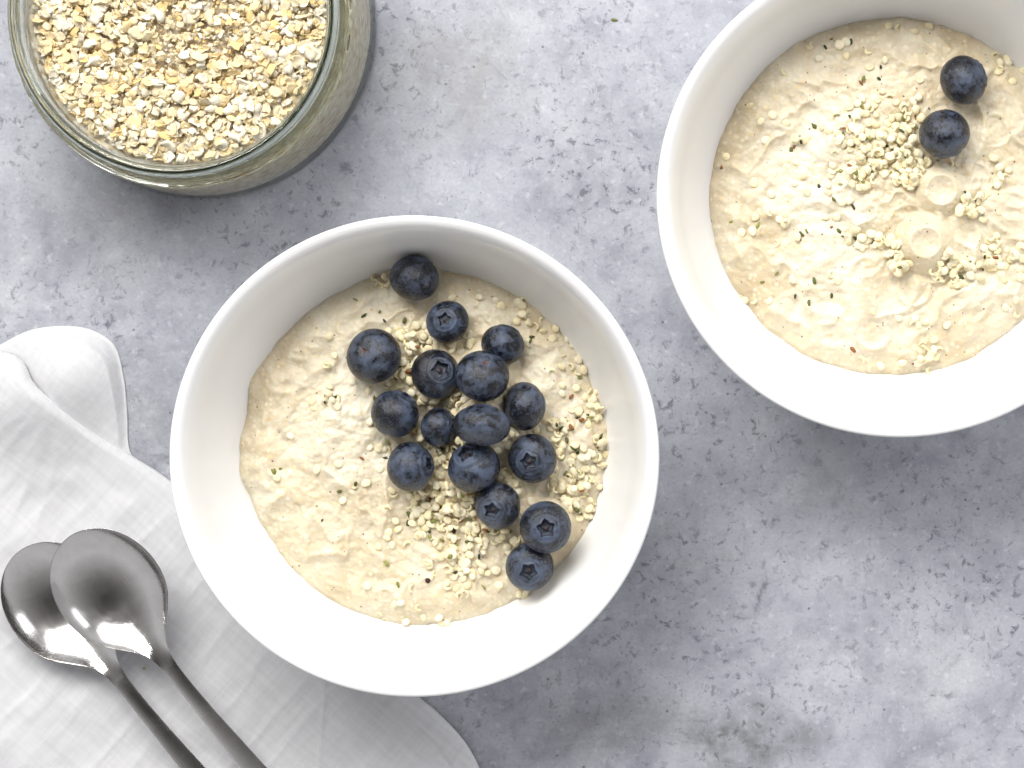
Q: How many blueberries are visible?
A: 18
